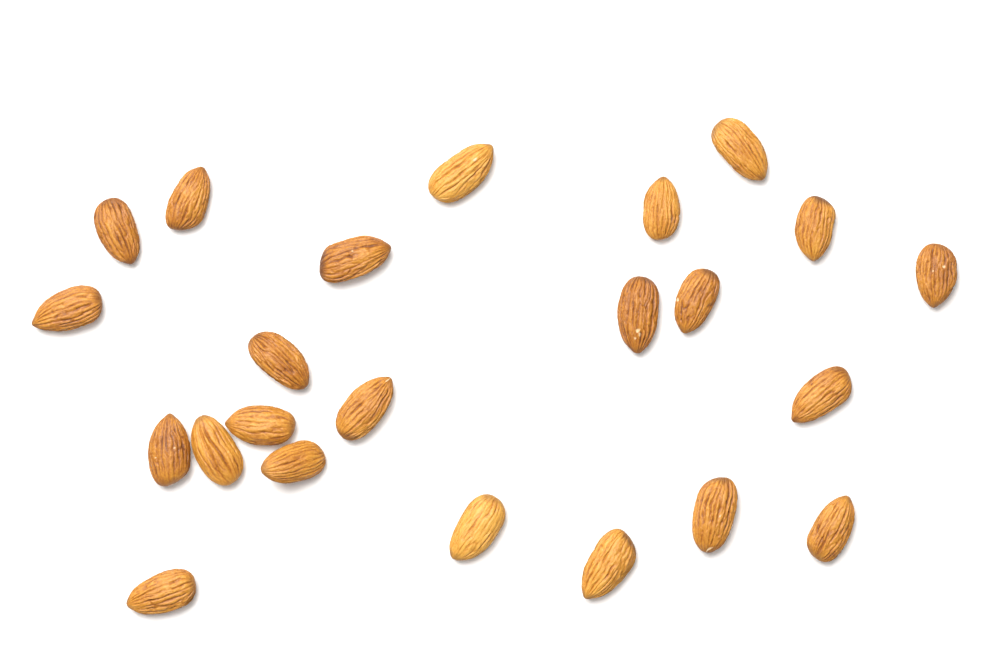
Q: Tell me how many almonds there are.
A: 23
